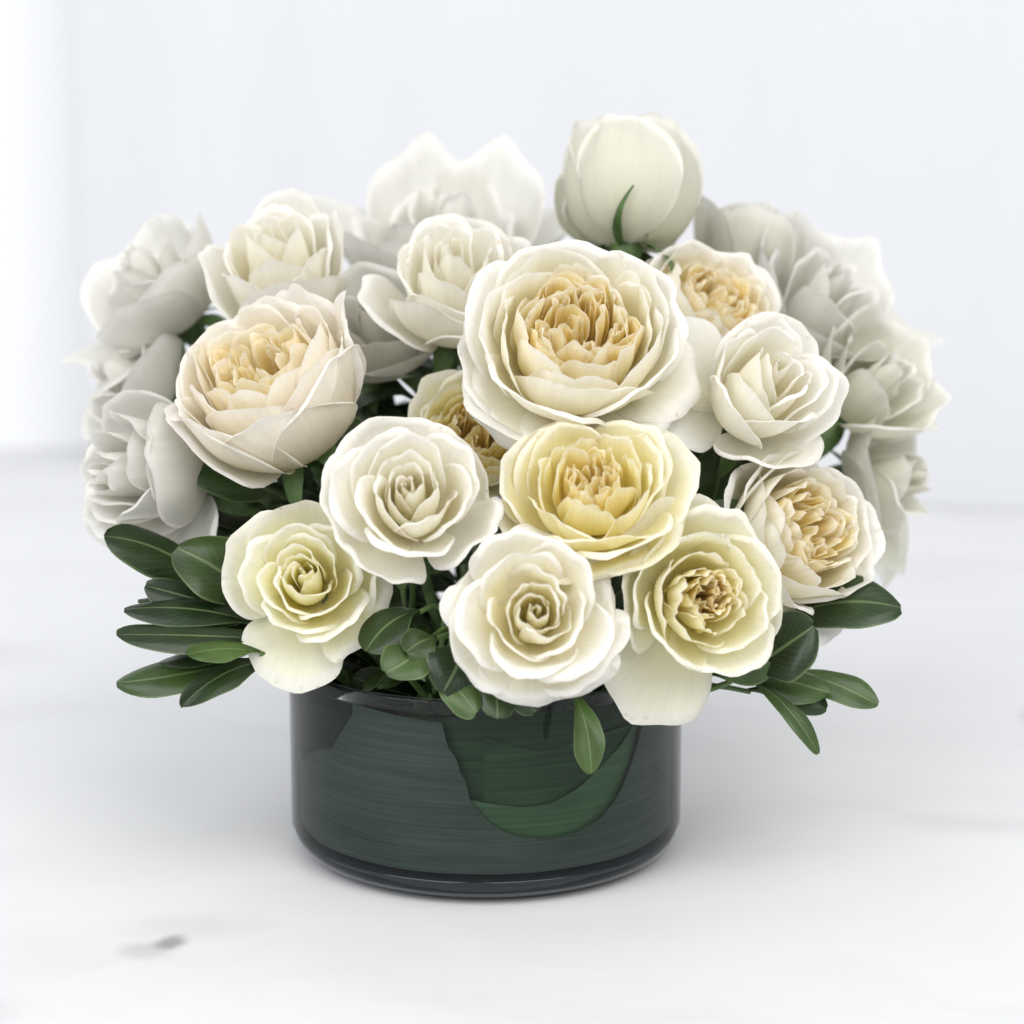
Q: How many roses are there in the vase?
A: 23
